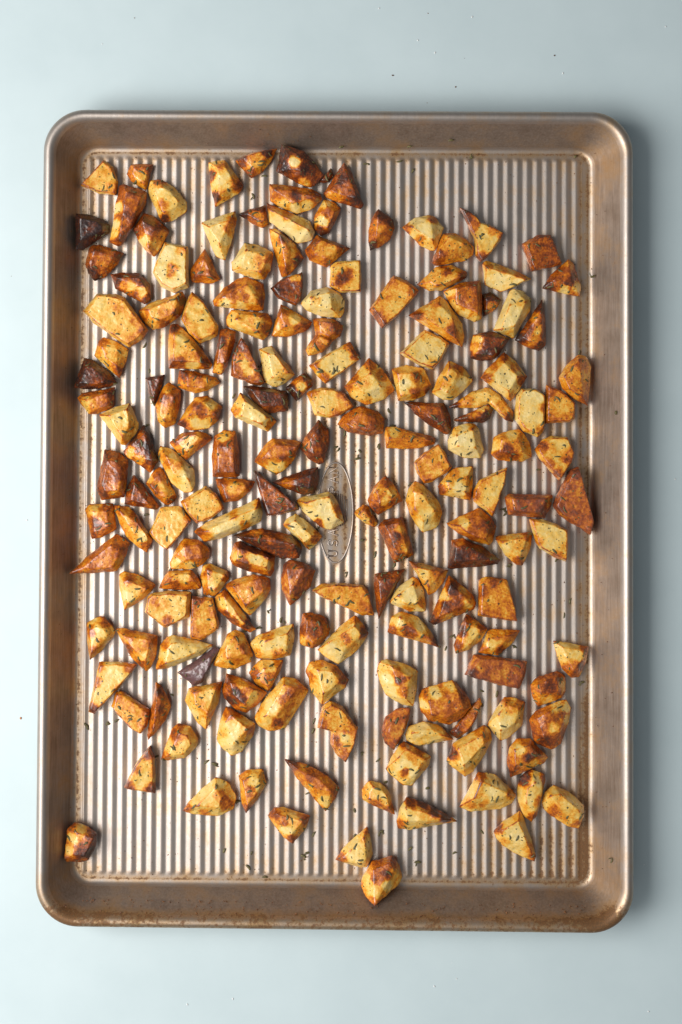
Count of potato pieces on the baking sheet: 180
